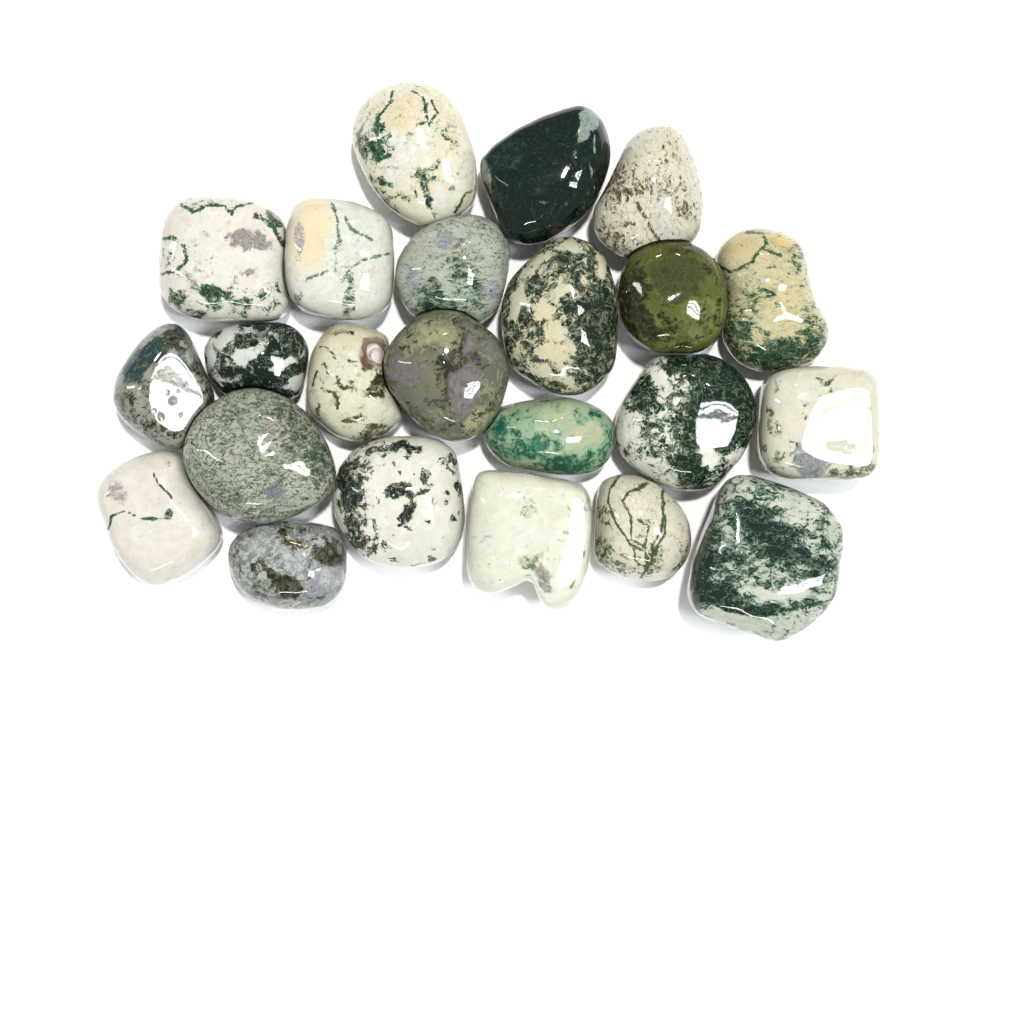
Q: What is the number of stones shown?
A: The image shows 23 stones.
